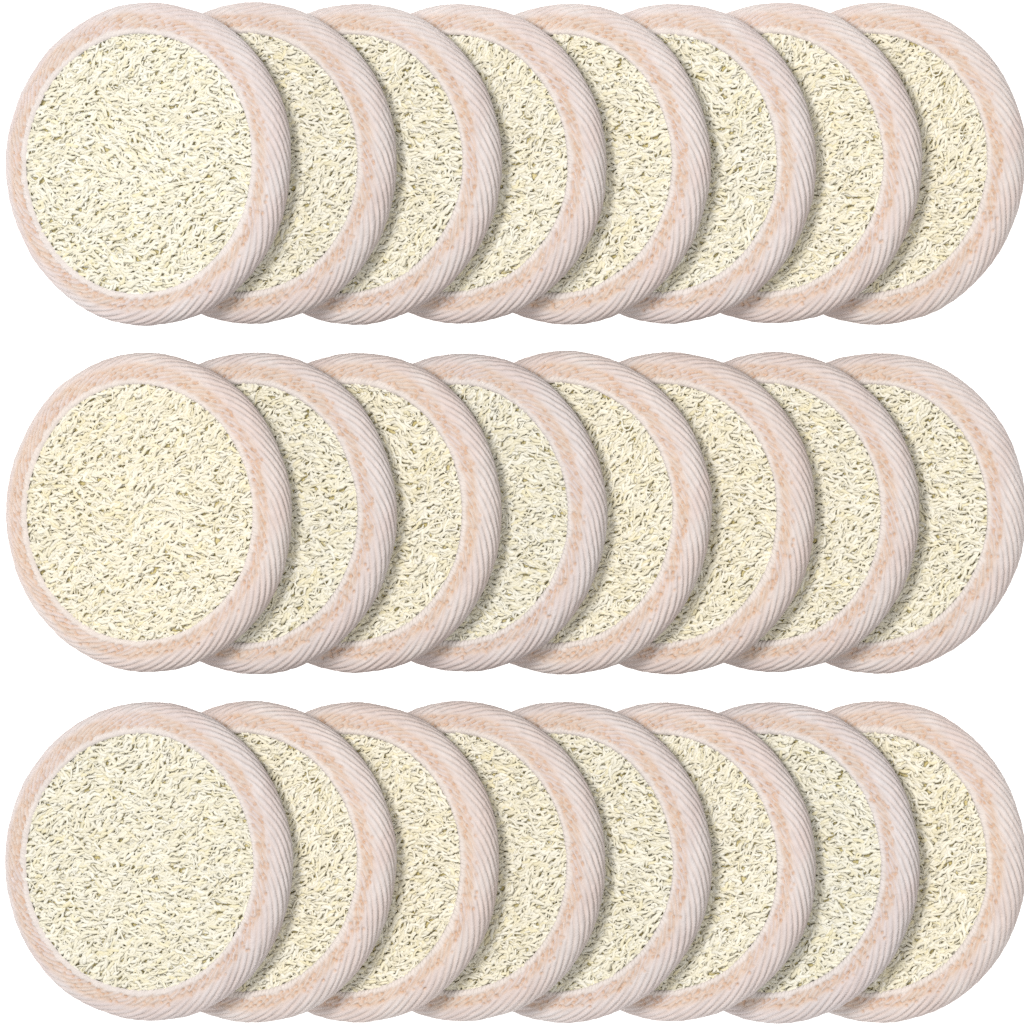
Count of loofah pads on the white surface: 24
